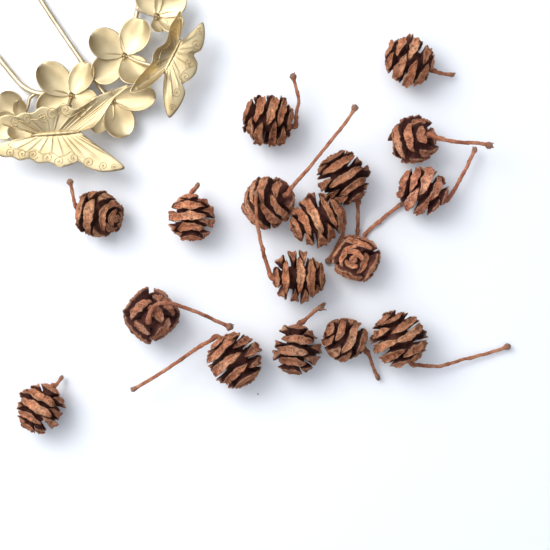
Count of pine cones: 17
